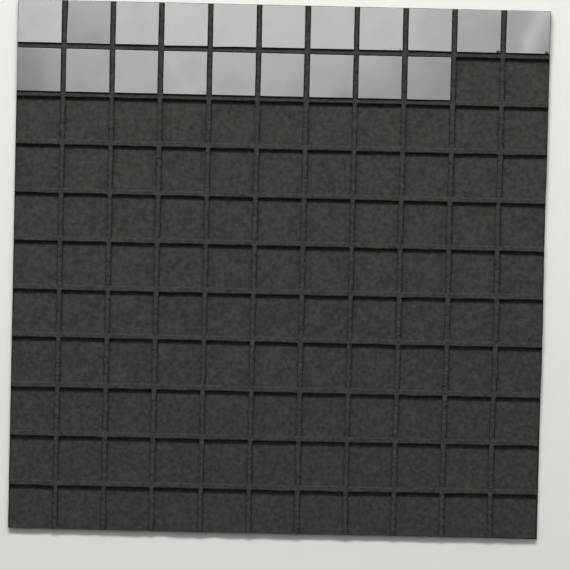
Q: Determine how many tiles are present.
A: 20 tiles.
